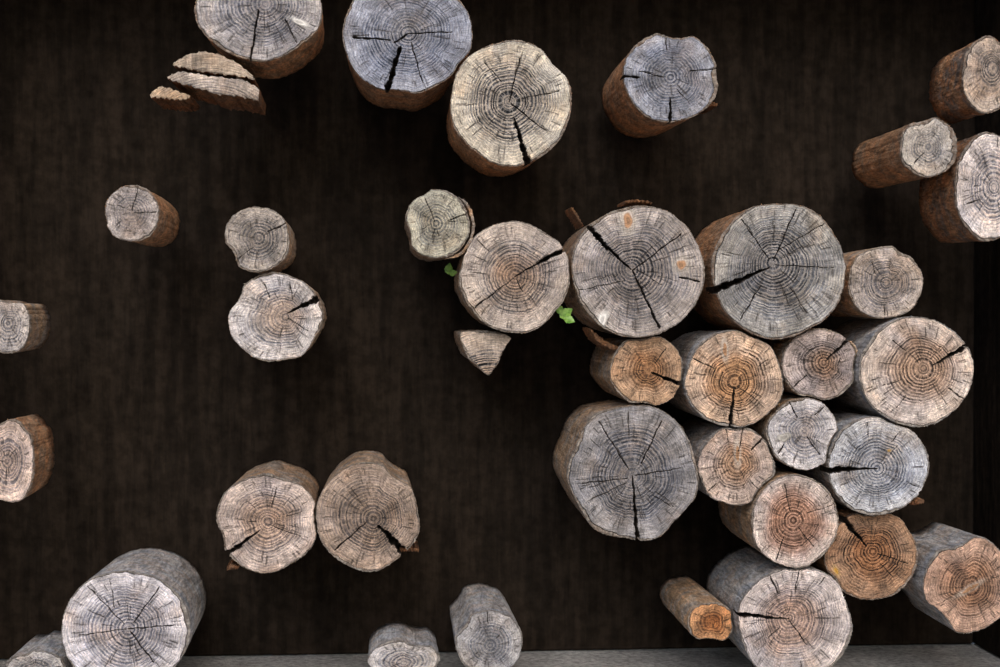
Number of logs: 37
